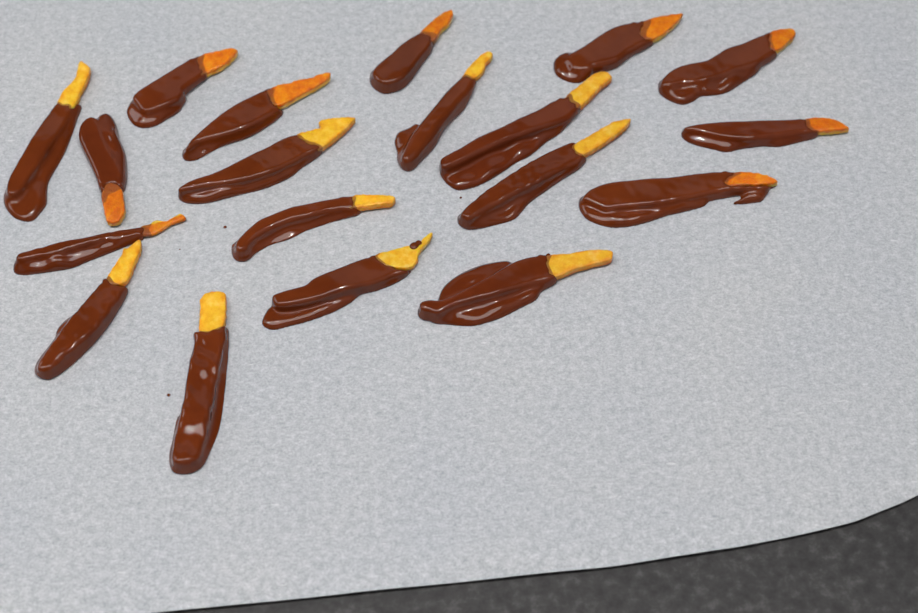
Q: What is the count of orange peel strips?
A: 19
